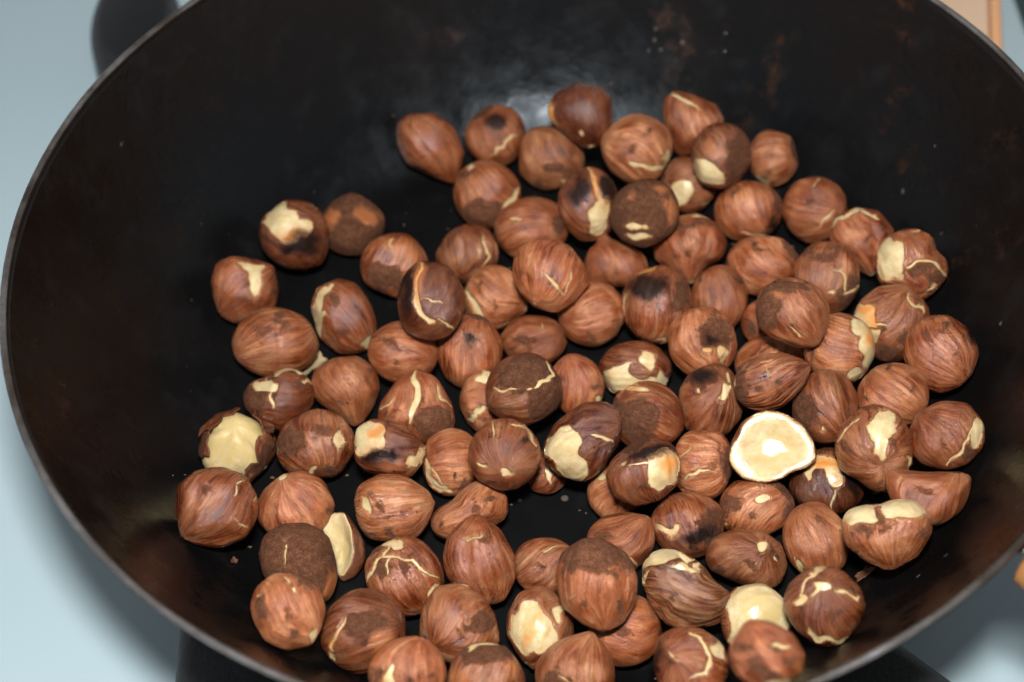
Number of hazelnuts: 100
